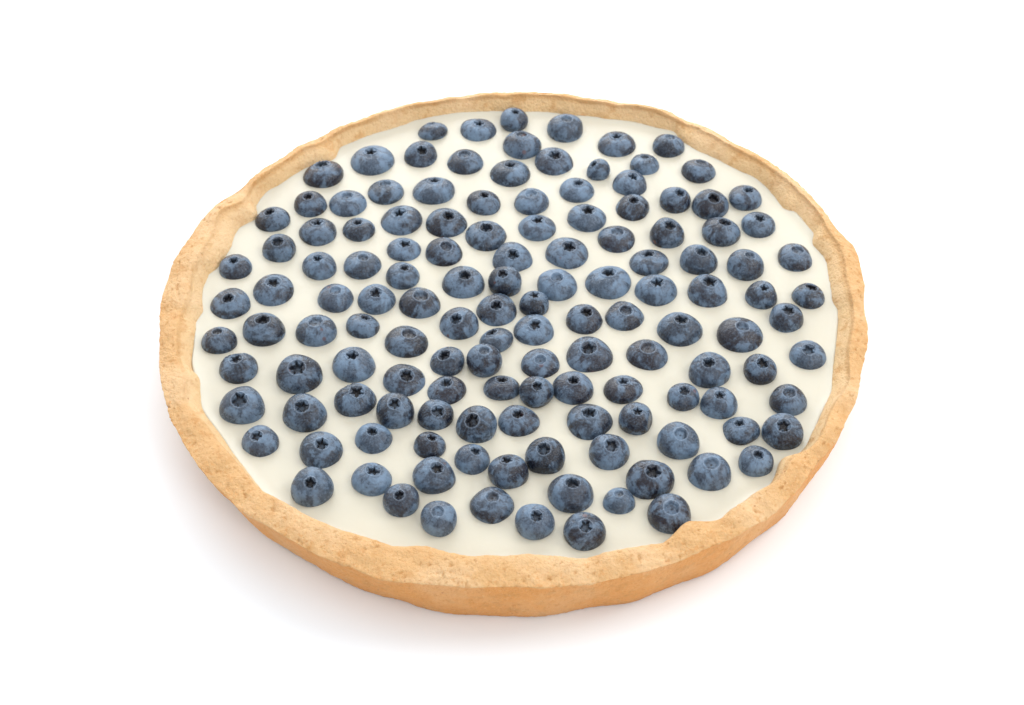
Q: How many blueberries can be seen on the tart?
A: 135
